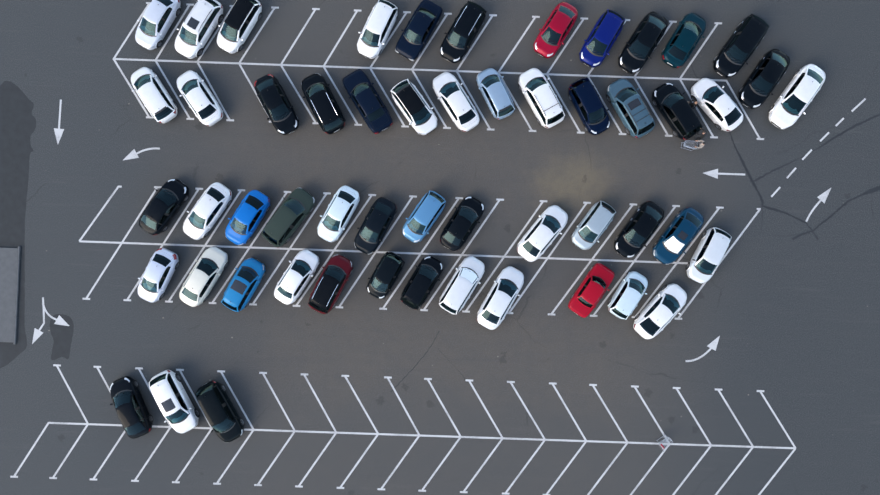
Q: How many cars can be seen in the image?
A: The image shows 54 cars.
